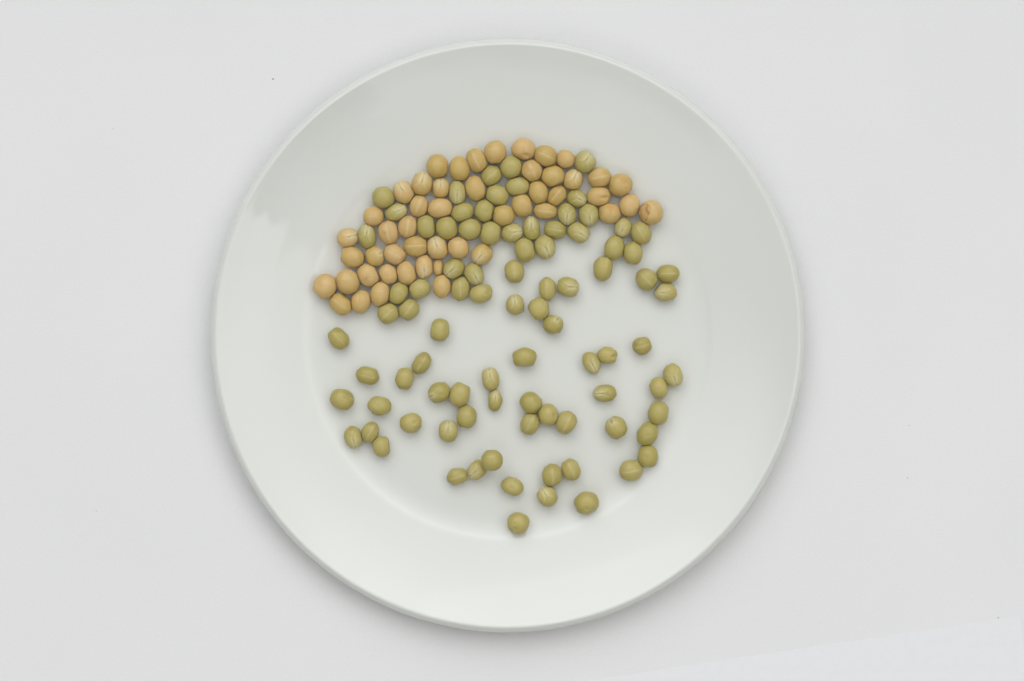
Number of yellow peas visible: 49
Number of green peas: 88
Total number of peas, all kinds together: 137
